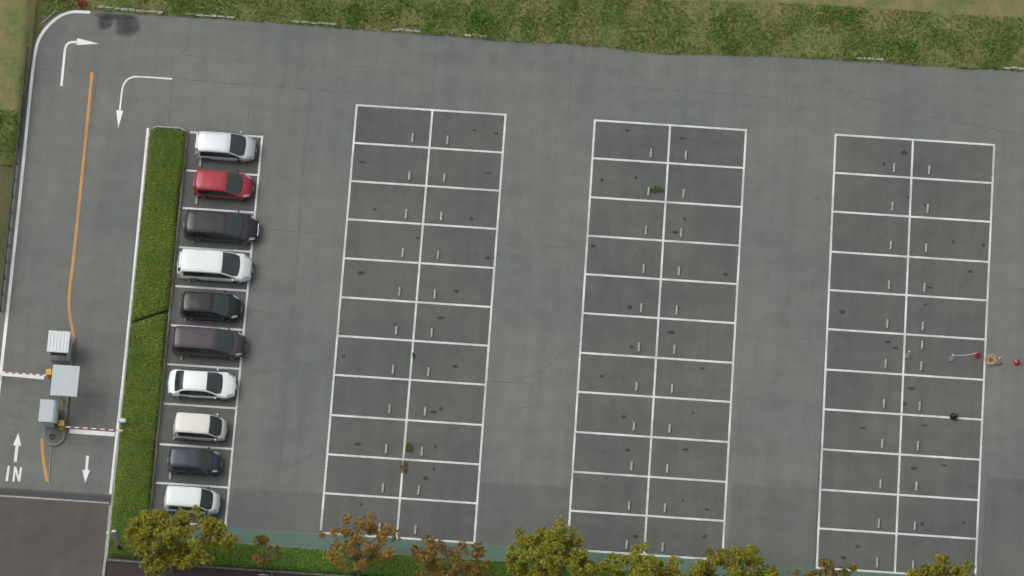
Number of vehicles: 10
